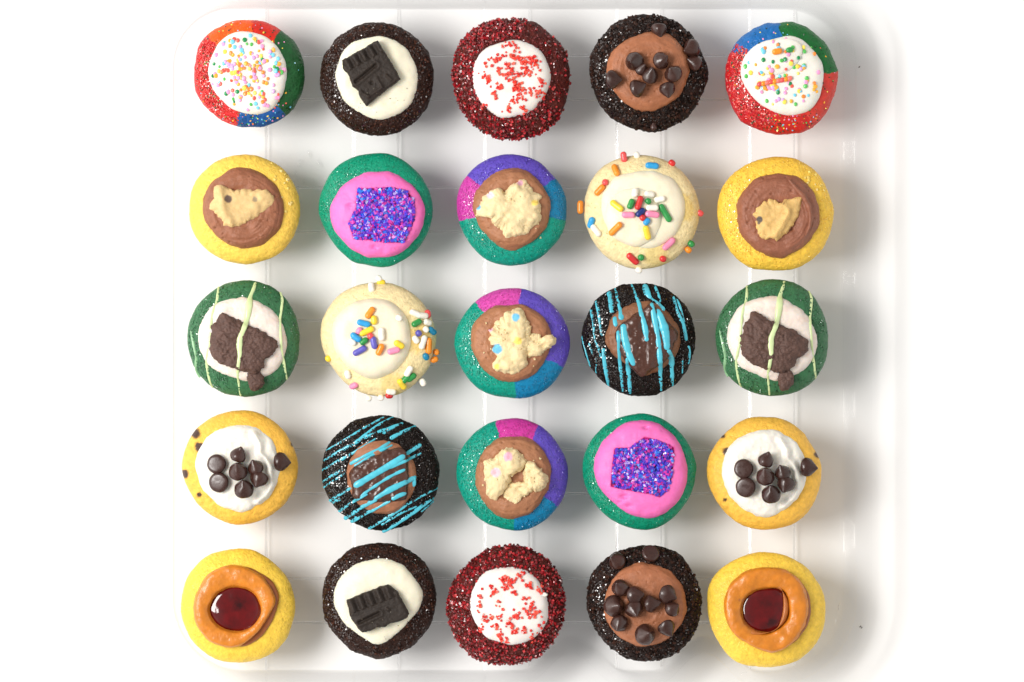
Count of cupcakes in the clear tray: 25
